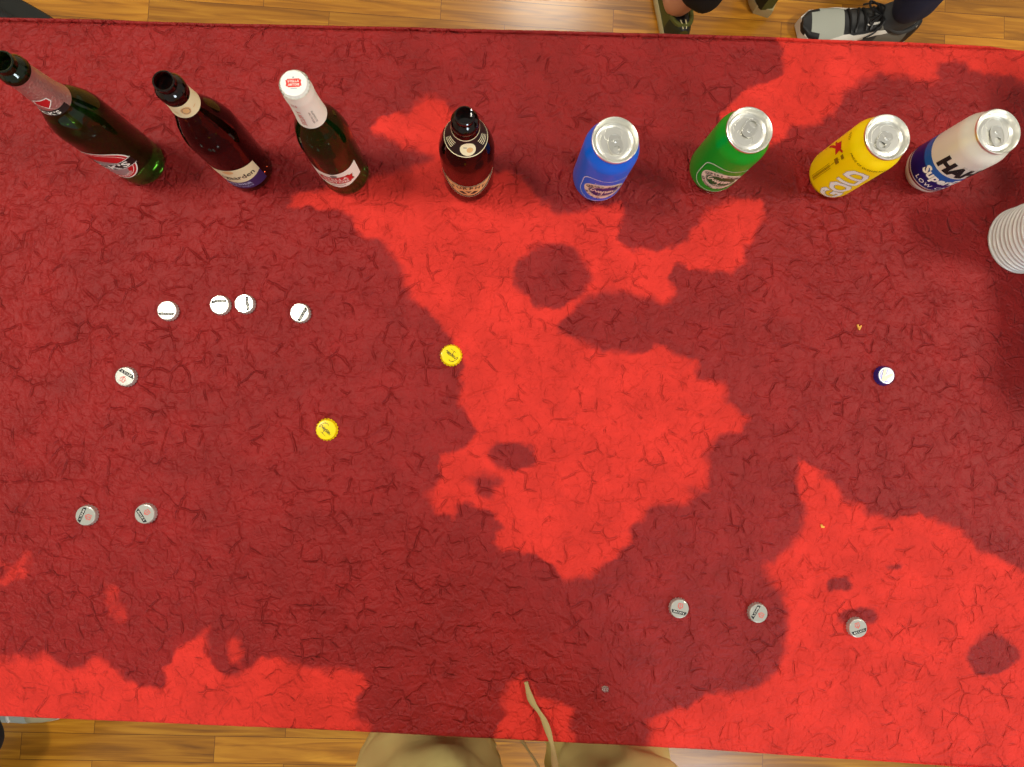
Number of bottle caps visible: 14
